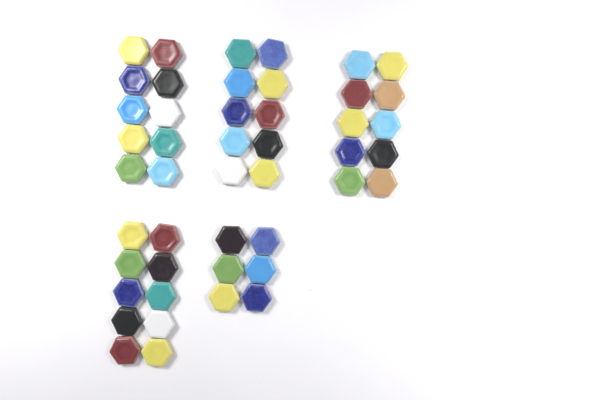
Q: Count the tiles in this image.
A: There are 46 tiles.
